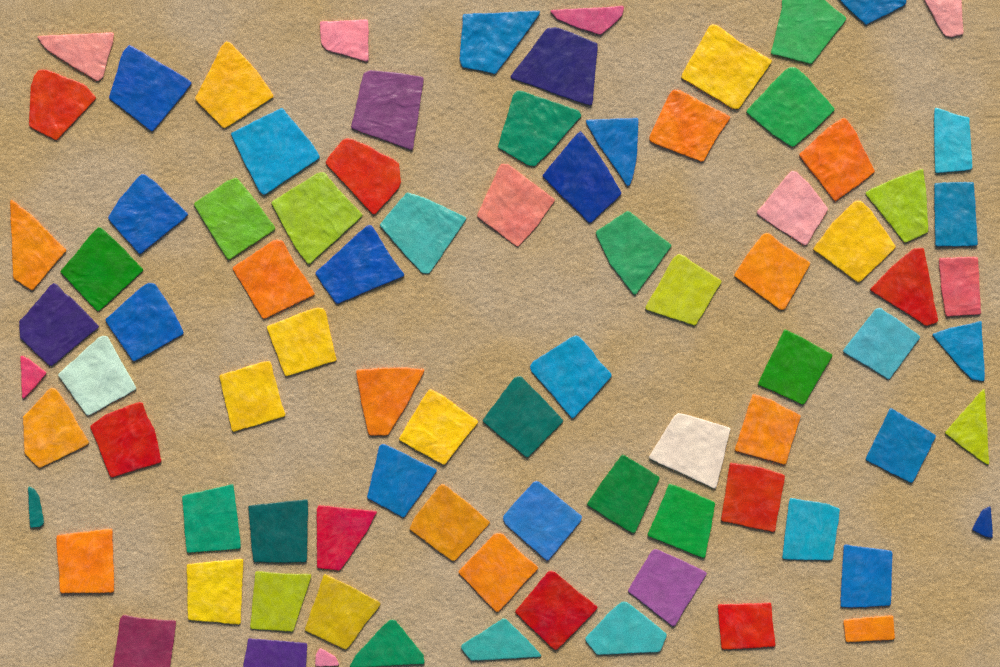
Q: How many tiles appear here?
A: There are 87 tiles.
